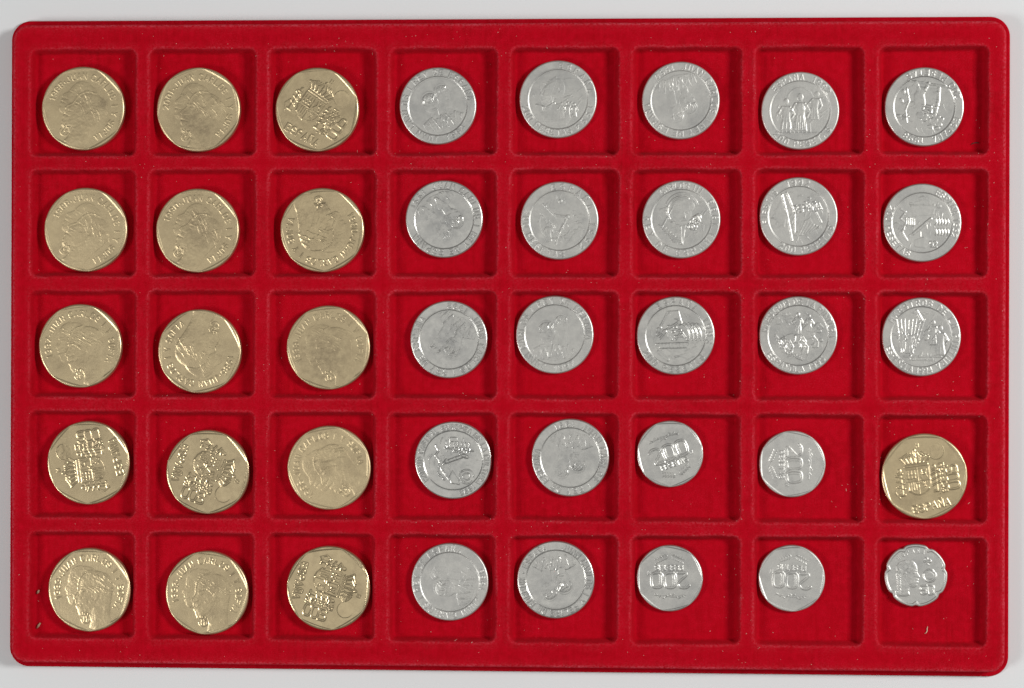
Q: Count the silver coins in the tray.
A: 24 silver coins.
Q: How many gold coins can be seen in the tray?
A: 16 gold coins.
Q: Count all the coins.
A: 40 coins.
